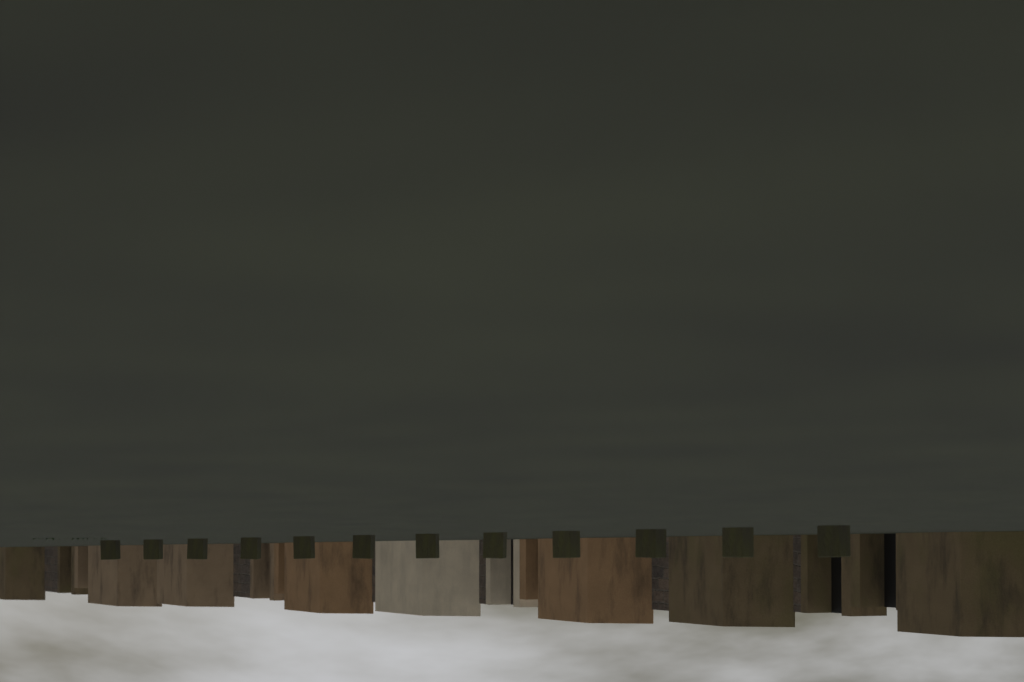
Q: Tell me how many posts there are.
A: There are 12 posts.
